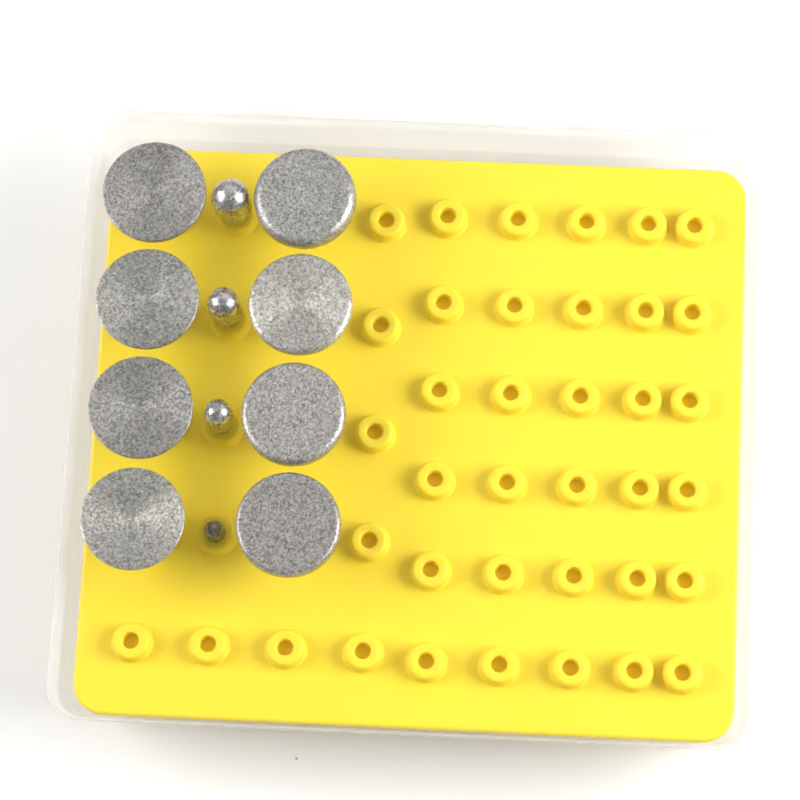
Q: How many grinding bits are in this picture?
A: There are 12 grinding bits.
